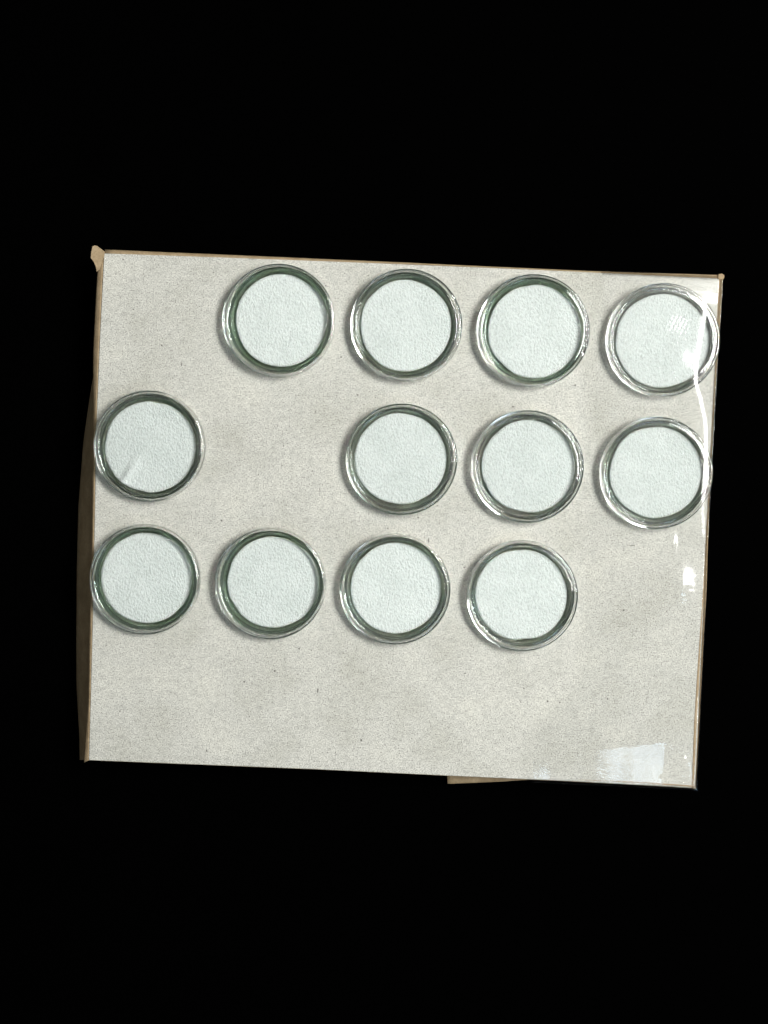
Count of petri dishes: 12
